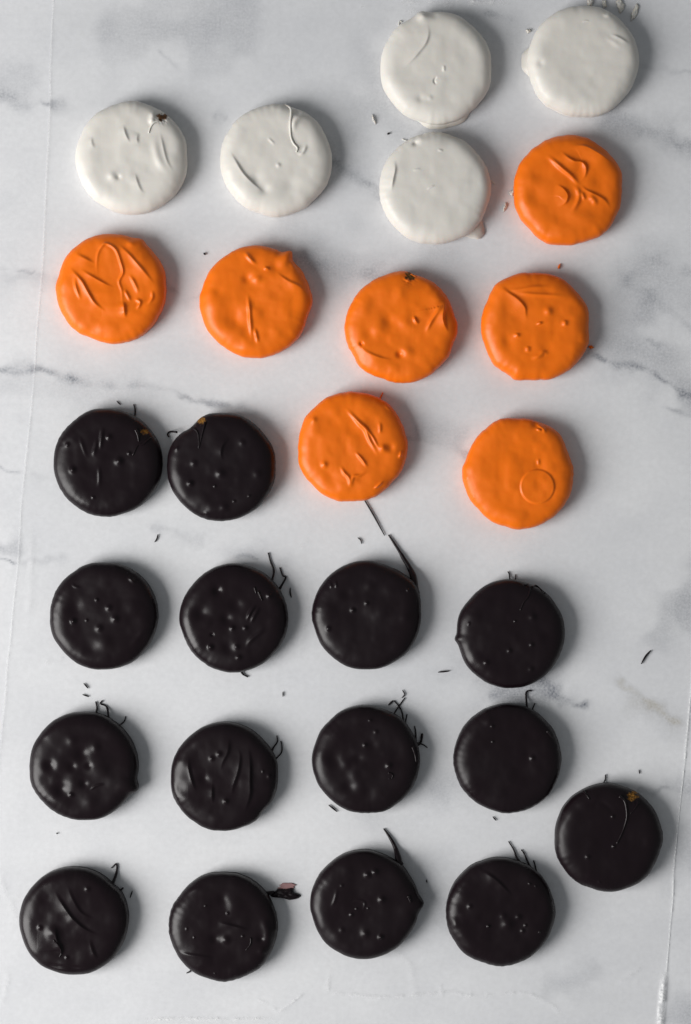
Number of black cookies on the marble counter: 15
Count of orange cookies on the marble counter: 7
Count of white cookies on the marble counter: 5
